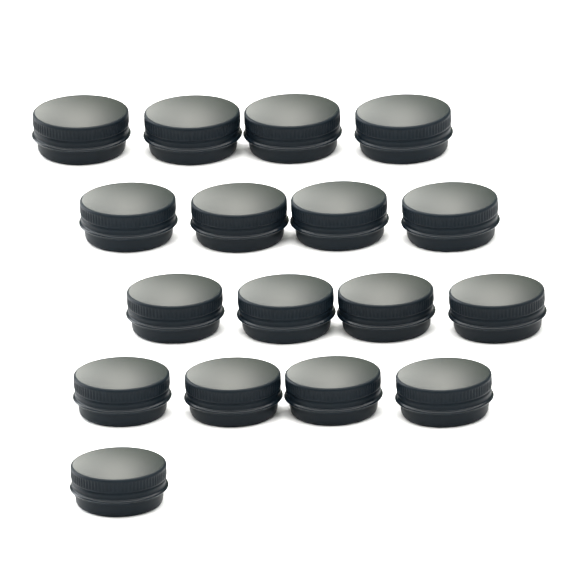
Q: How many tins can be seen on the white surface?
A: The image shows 17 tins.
